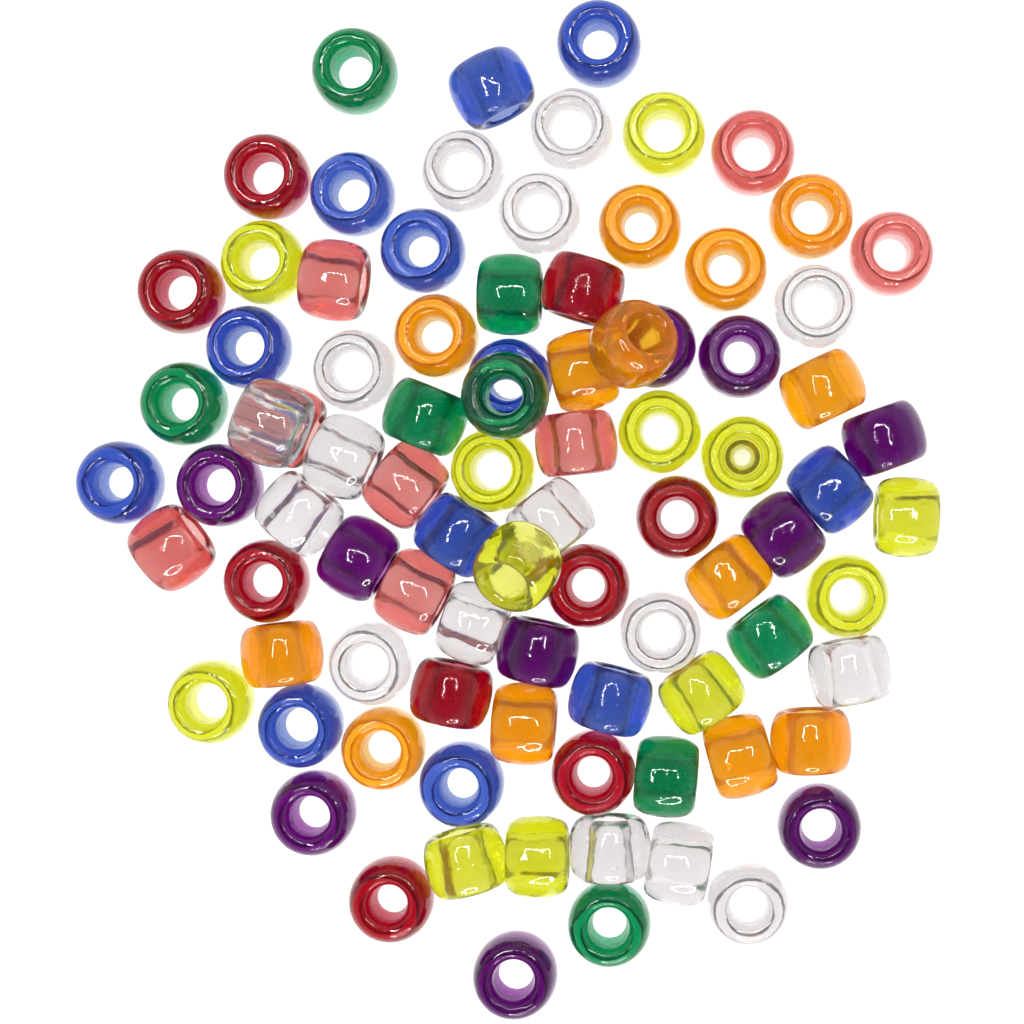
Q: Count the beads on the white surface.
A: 88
